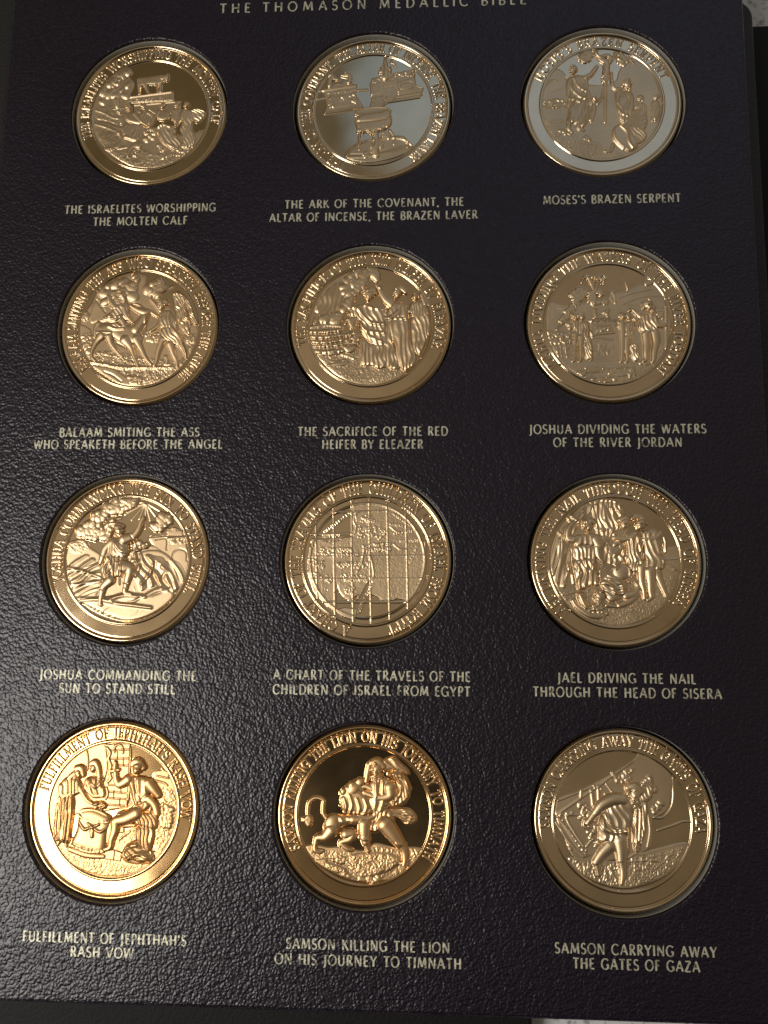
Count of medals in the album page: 12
